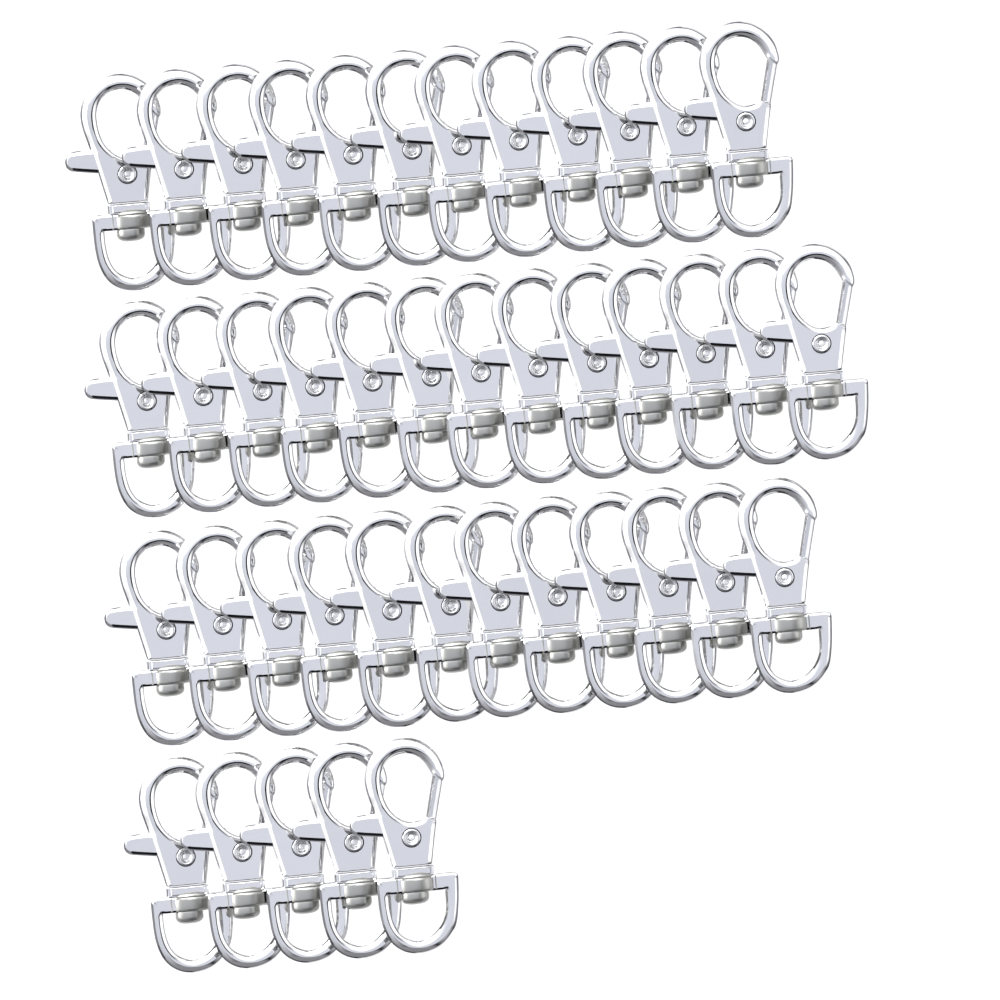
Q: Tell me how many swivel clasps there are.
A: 42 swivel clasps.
